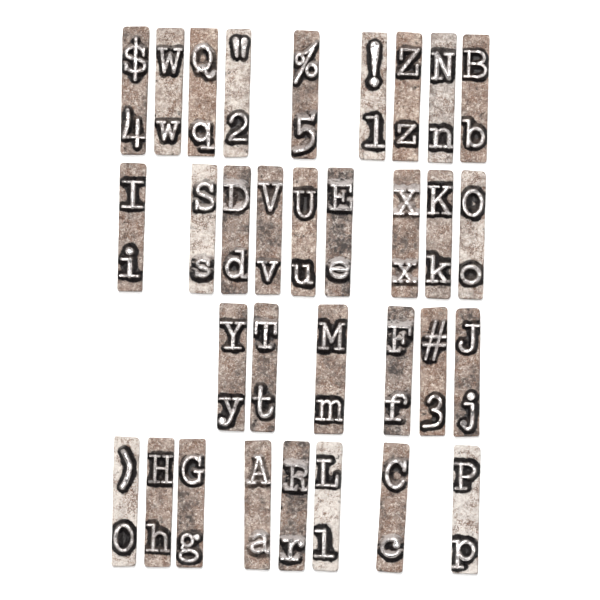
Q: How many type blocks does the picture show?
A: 32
